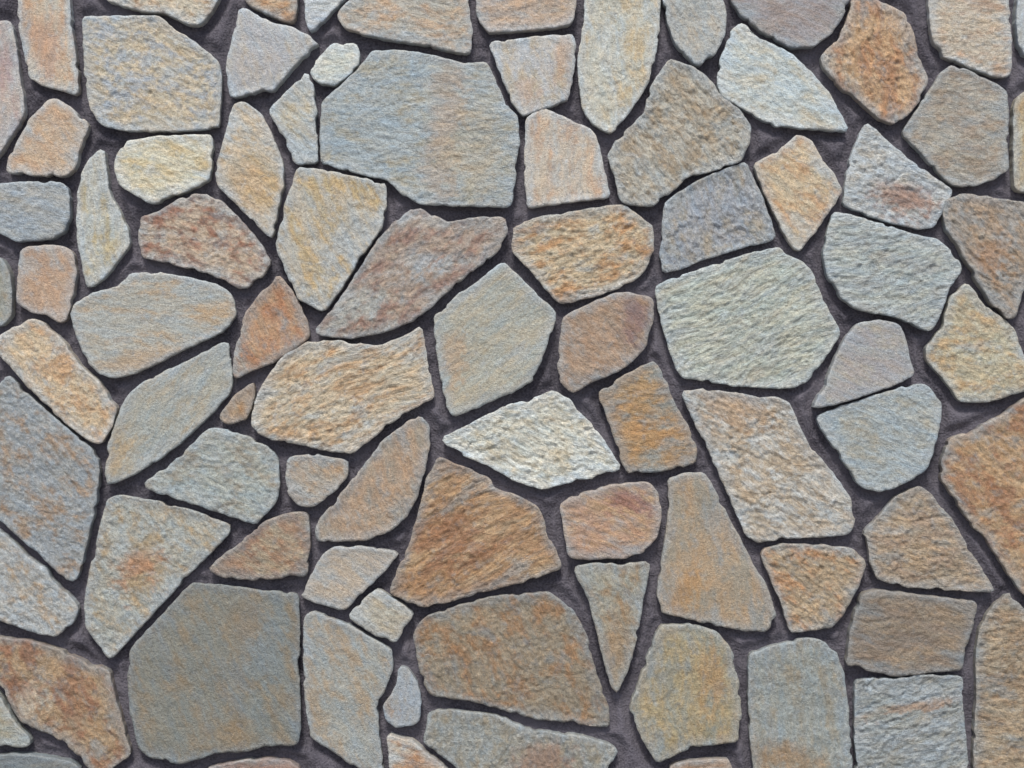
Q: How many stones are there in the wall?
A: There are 87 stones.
